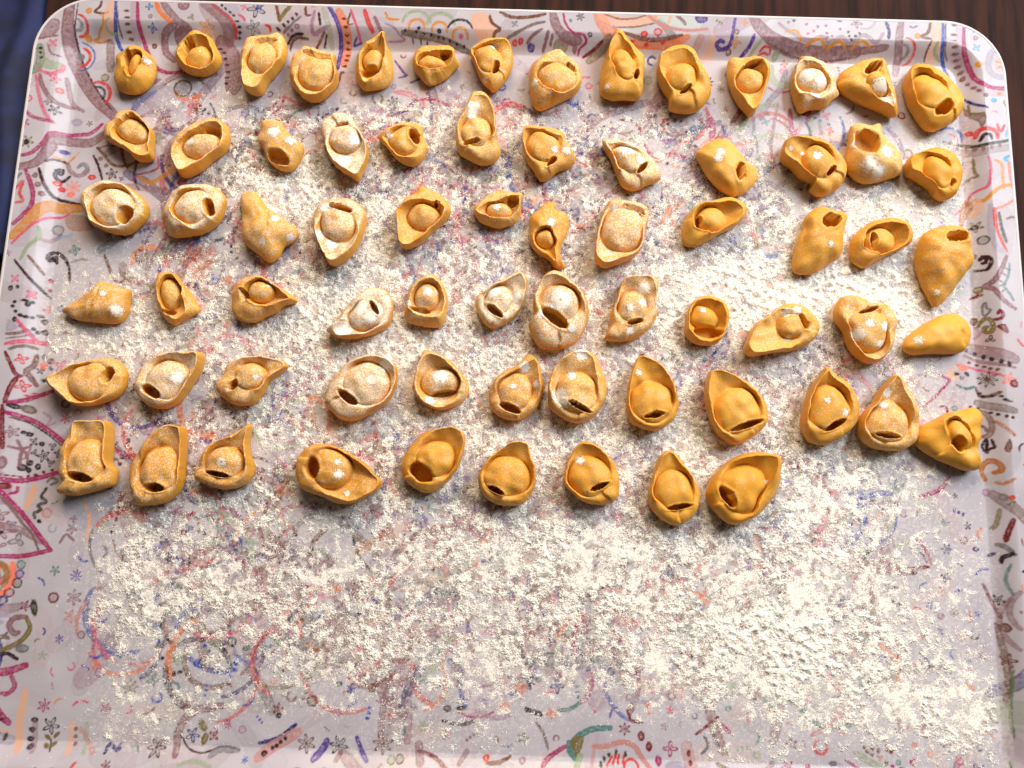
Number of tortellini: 71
